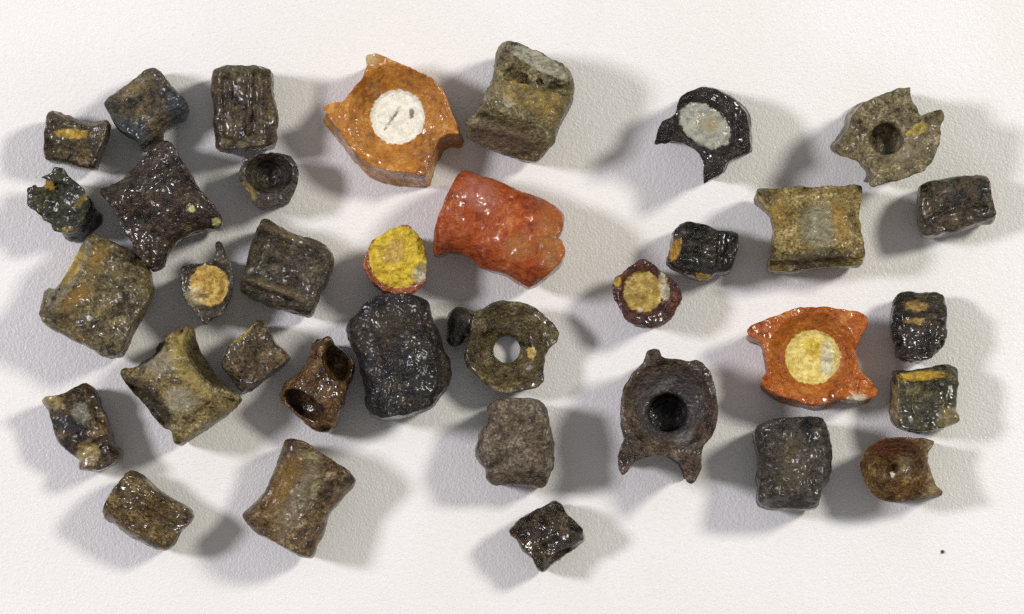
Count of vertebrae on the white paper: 35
